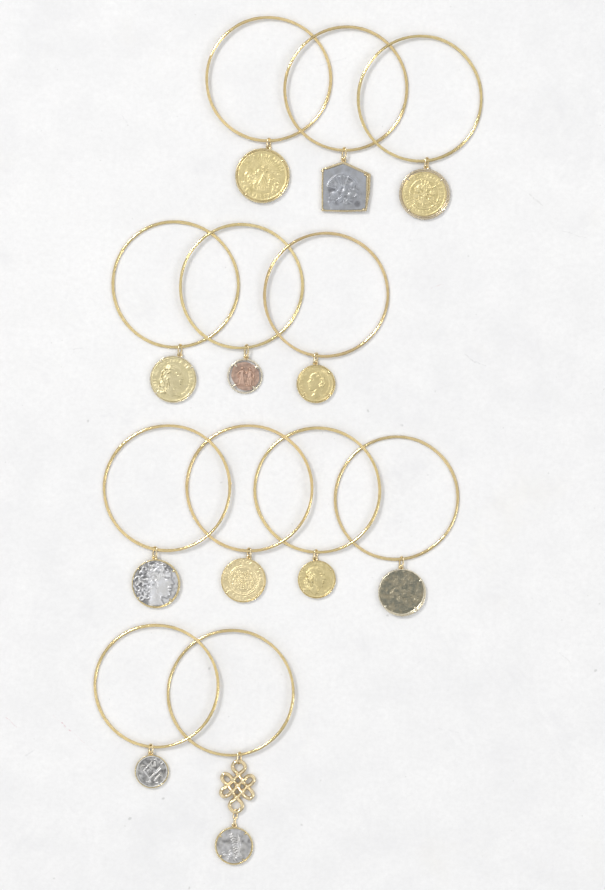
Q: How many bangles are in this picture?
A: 12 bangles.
